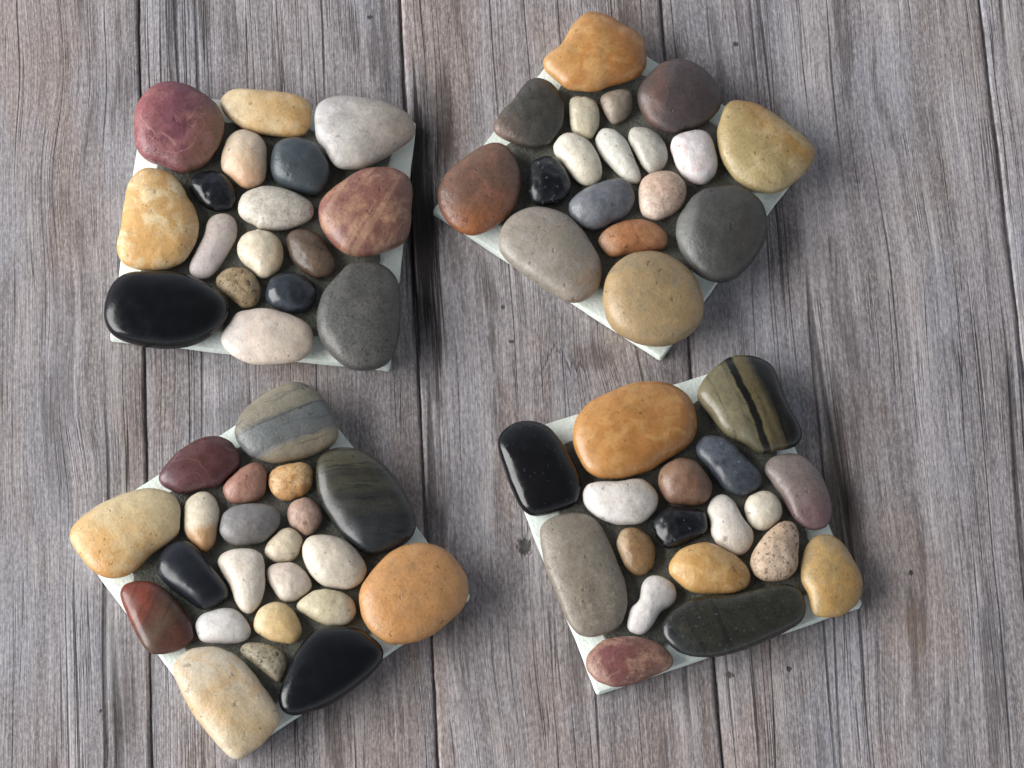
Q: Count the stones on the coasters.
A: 75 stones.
